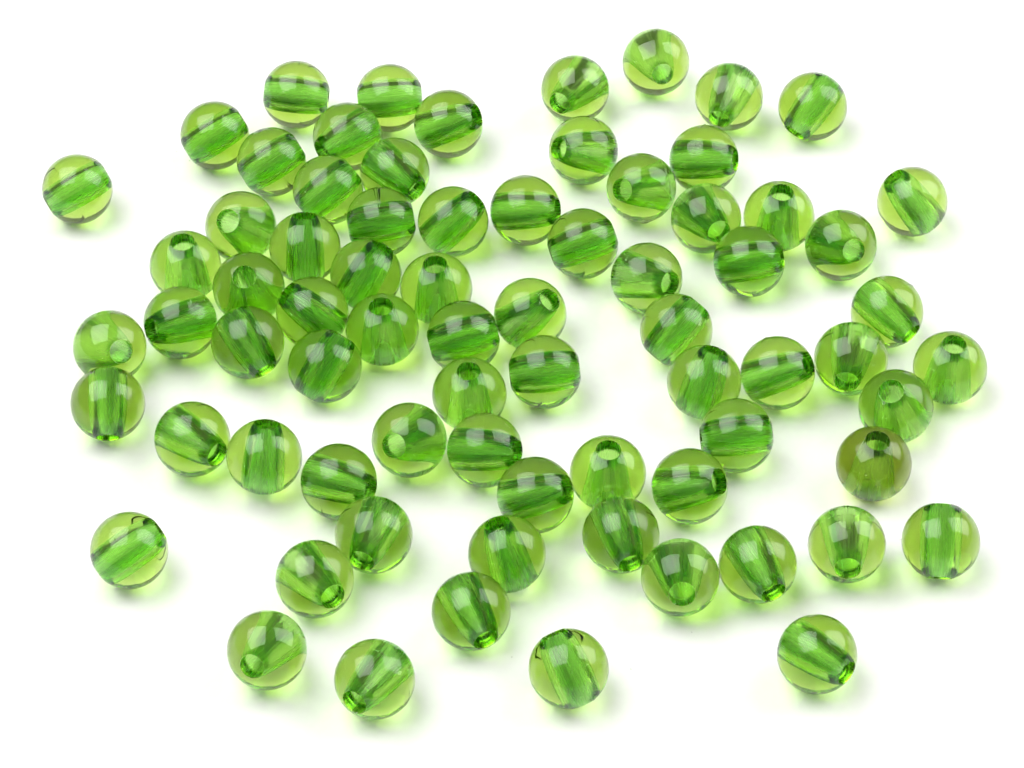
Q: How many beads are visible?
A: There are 74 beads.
